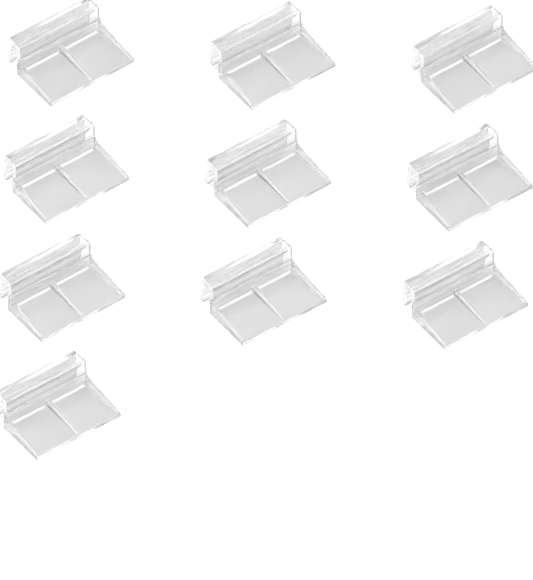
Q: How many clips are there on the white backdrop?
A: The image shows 10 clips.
